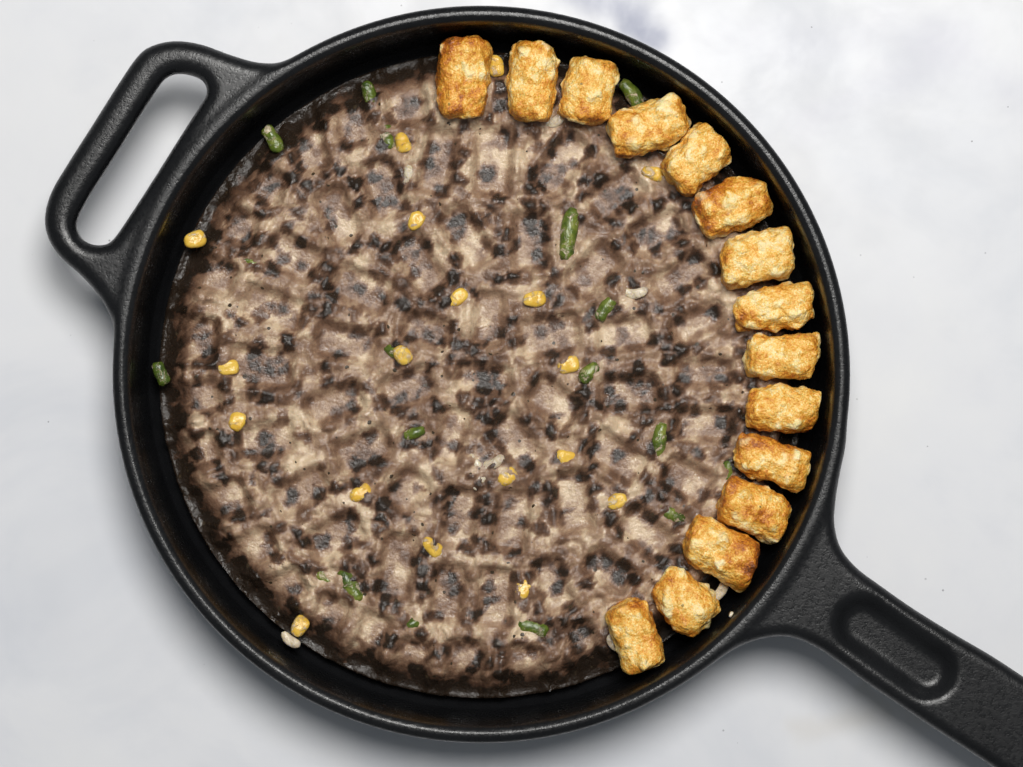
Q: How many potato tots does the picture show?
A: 15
